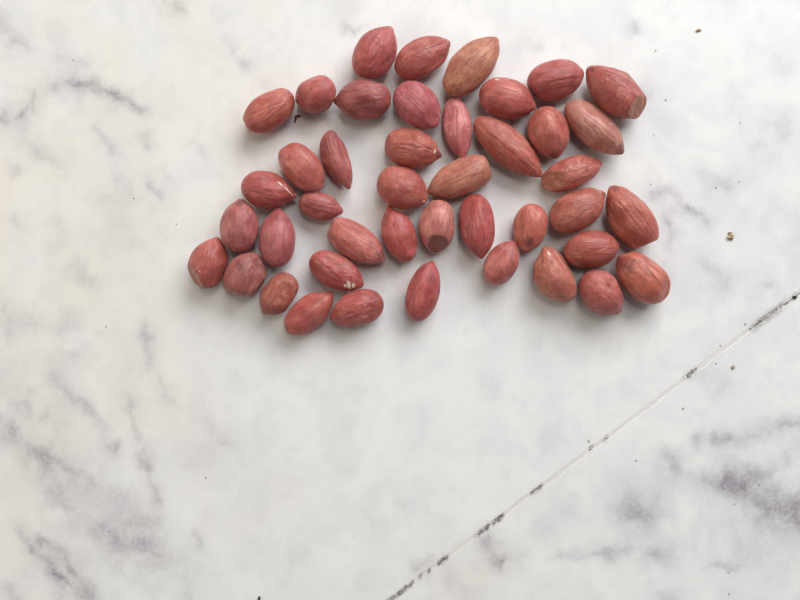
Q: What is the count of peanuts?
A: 43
